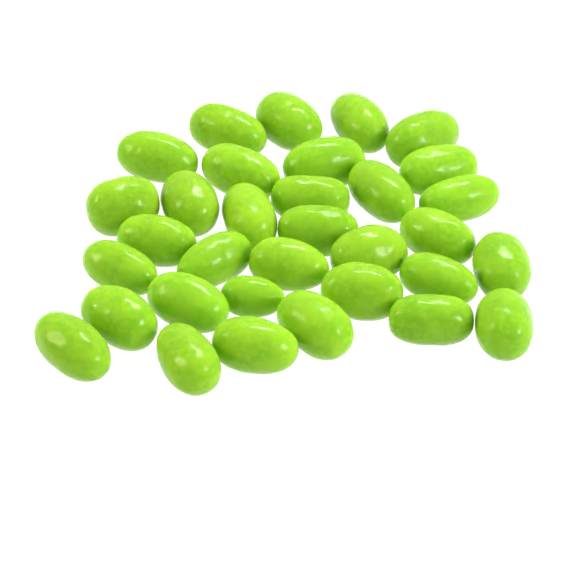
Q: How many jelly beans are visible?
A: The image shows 33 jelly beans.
